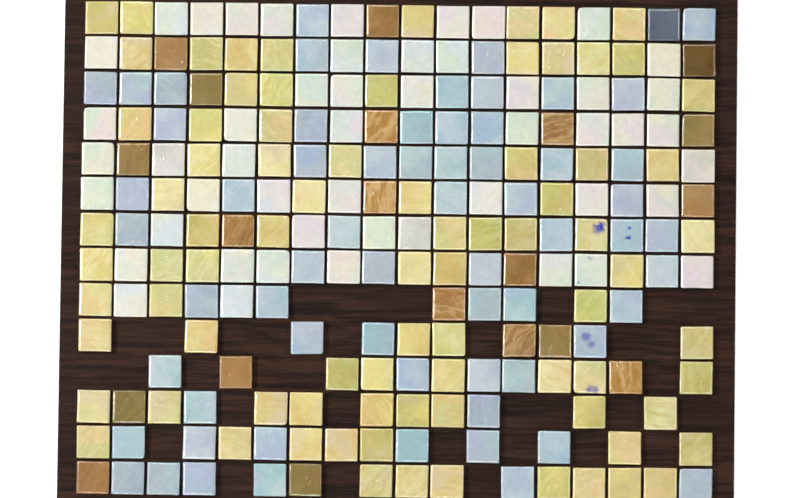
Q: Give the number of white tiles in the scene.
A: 50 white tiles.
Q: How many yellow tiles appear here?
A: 82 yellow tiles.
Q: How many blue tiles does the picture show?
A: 65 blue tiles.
